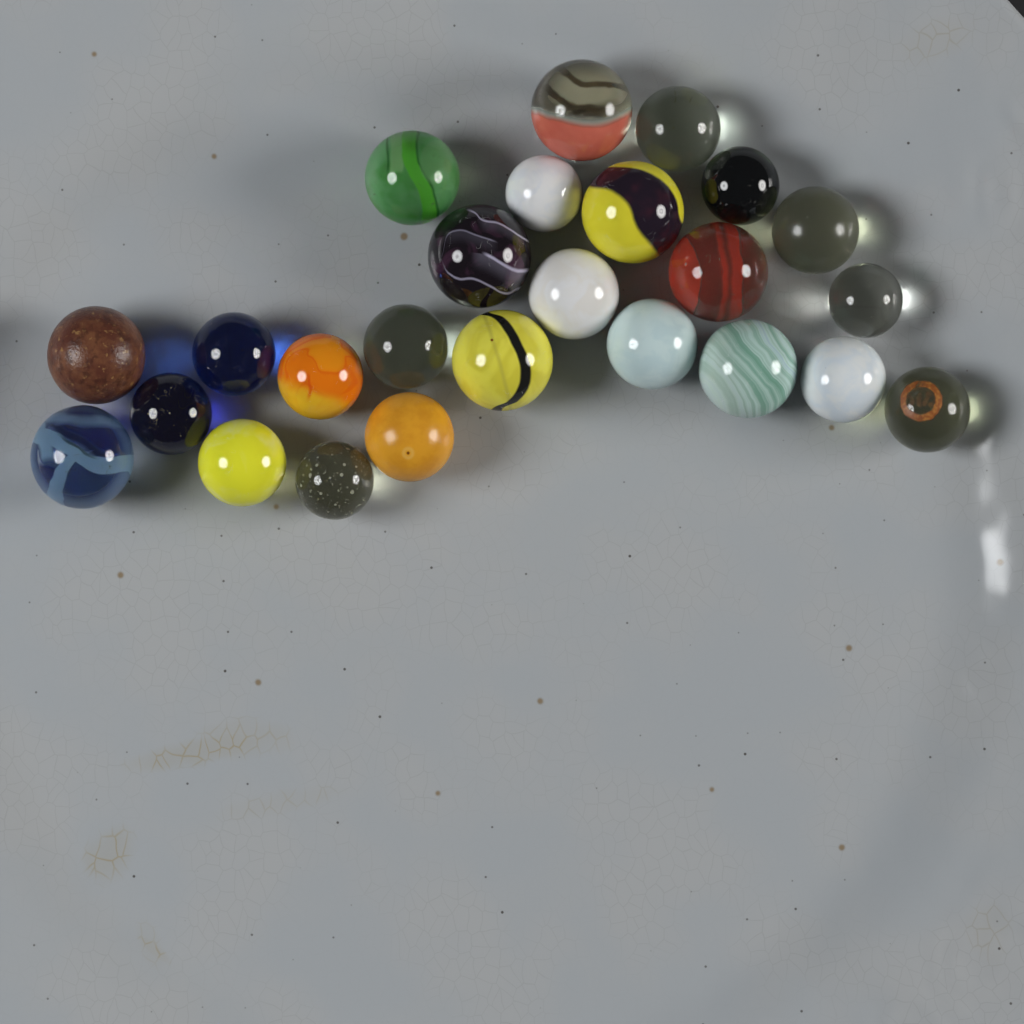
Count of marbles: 25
